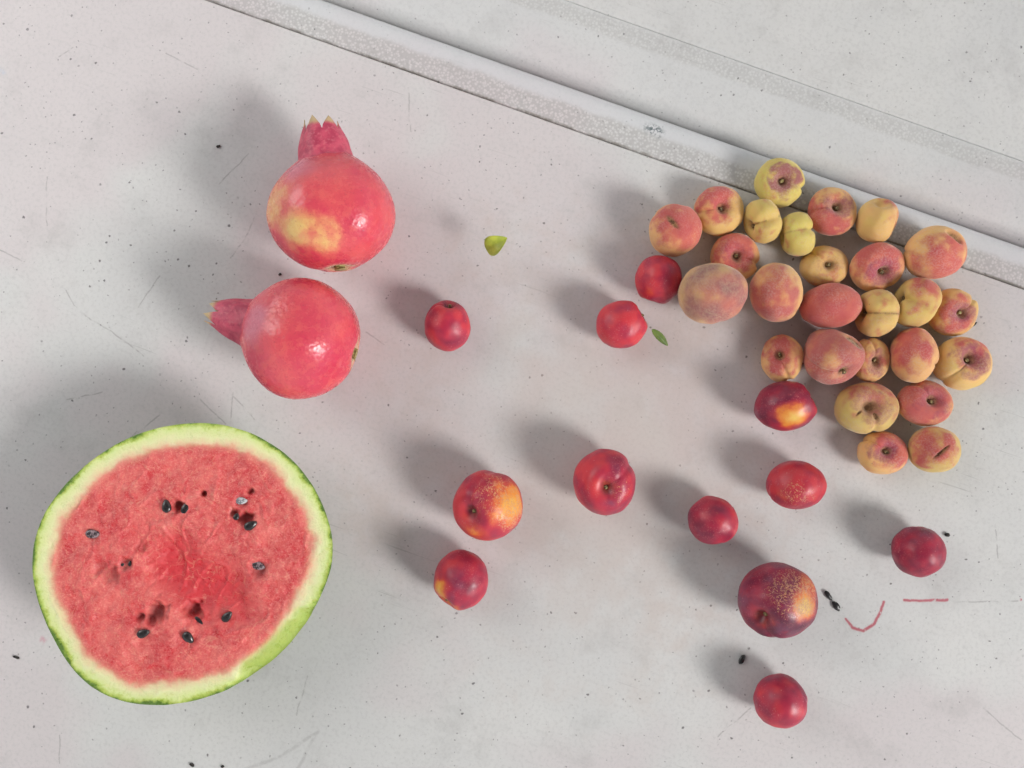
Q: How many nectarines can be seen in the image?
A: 12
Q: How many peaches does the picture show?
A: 26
